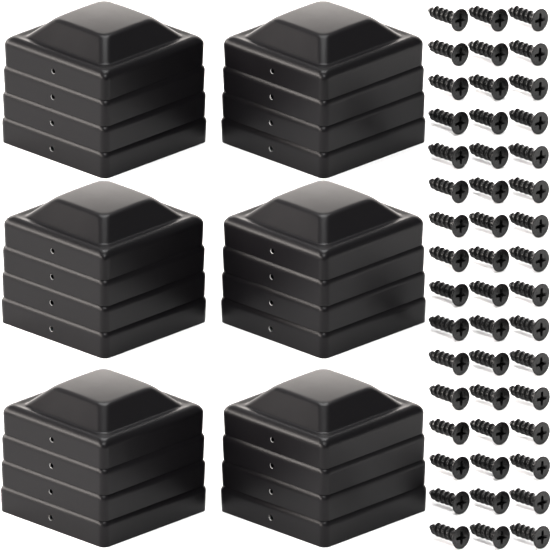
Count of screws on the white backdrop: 48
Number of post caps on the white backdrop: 24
